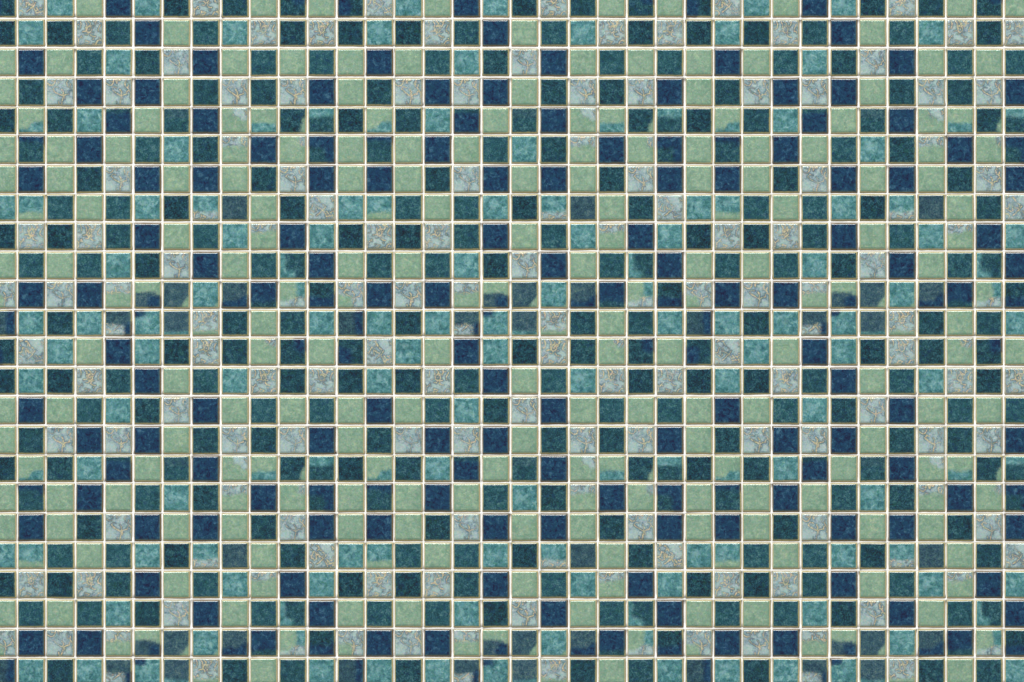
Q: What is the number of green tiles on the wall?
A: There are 198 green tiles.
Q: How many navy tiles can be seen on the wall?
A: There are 138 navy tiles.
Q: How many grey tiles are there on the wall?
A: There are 114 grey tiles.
